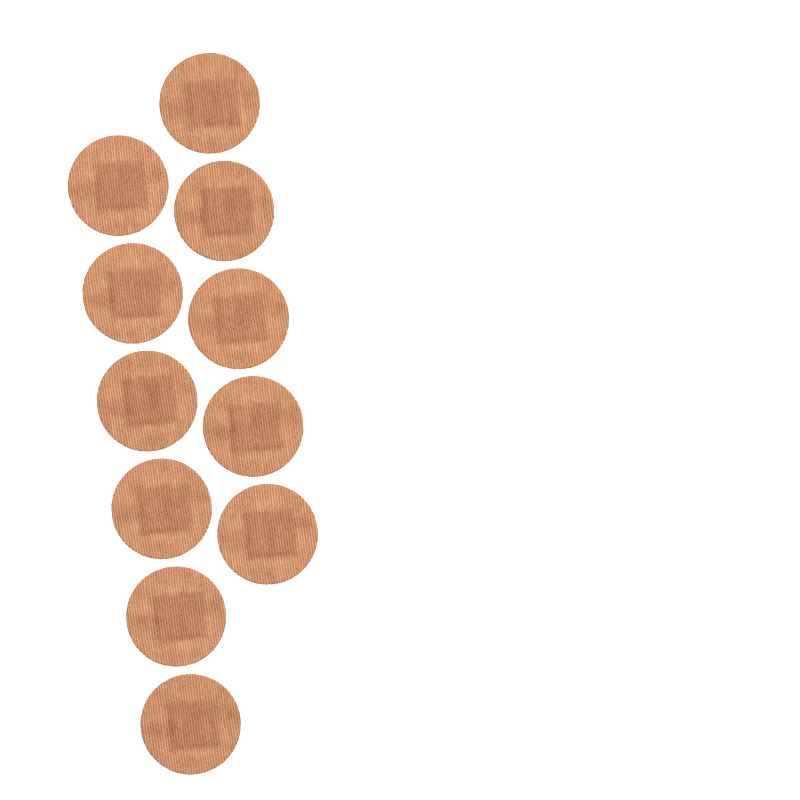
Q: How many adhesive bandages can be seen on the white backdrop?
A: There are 11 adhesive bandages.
